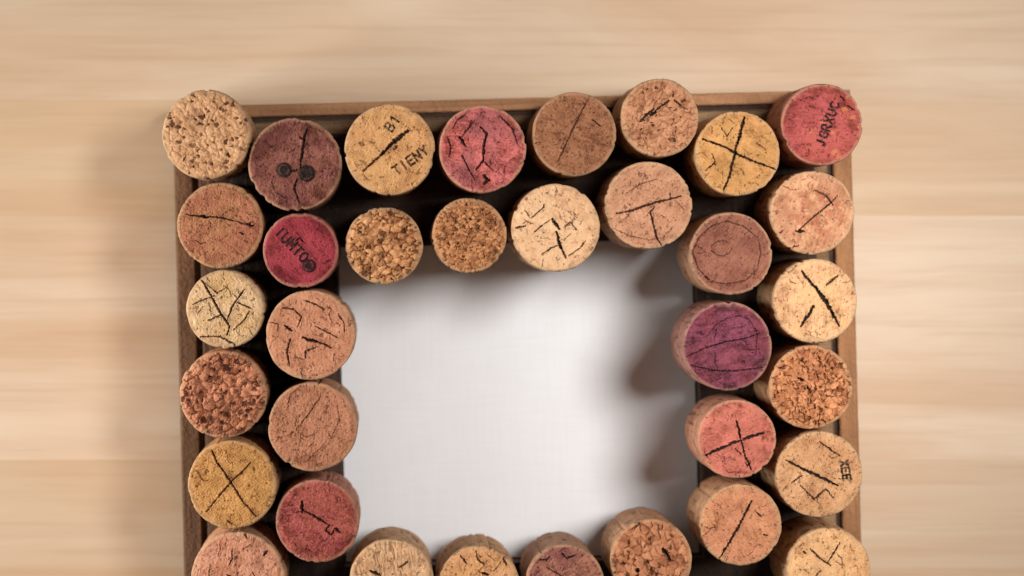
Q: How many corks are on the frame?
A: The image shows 34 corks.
